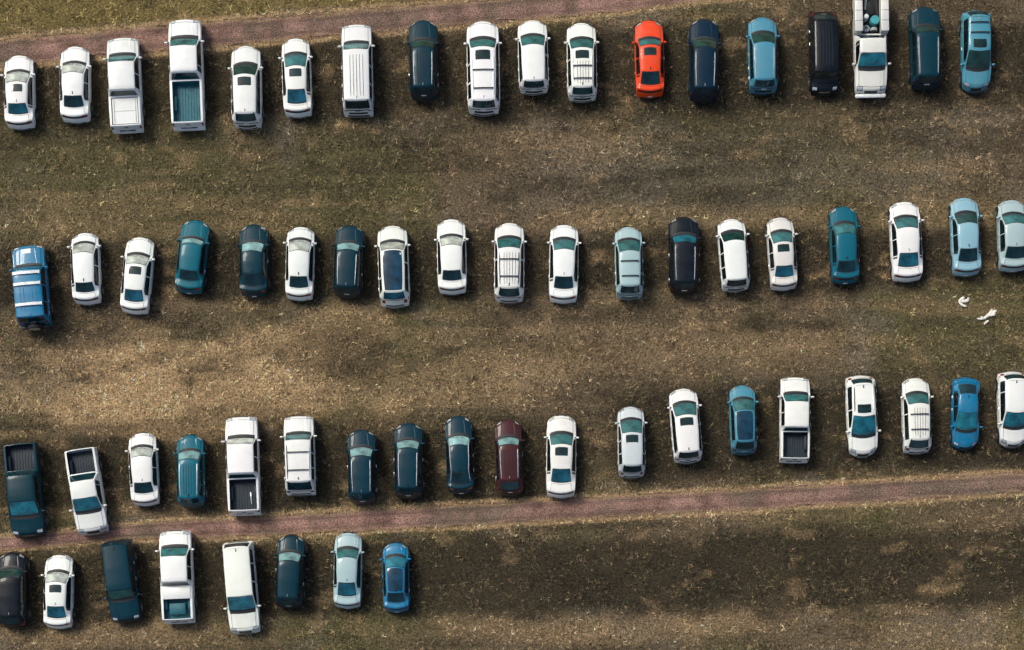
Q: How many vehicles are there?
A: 64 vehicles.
